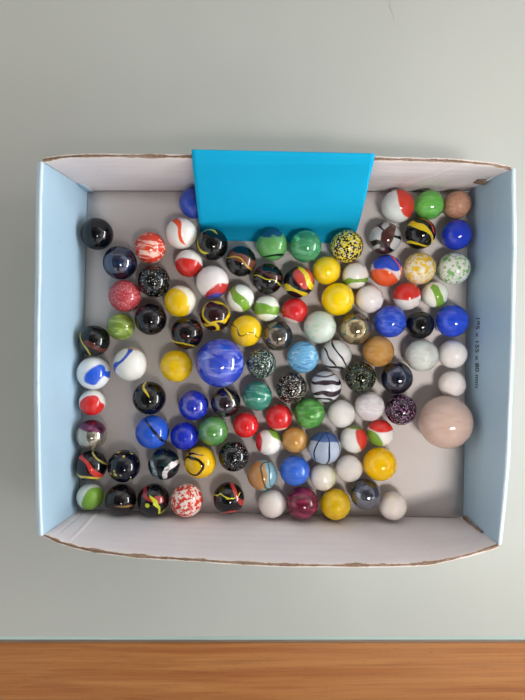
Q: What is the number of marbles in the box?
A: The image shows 103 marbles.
